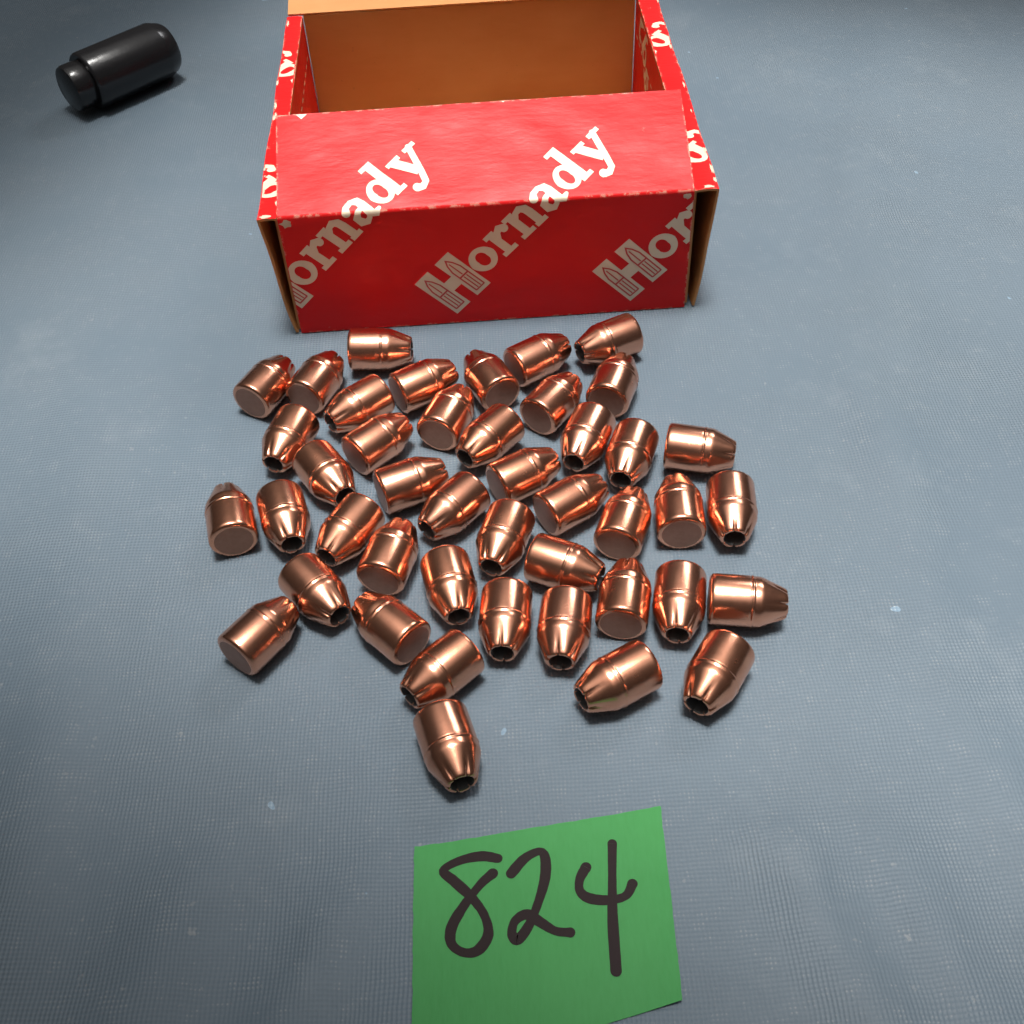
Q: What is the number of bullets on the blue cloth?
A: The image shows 44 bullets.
